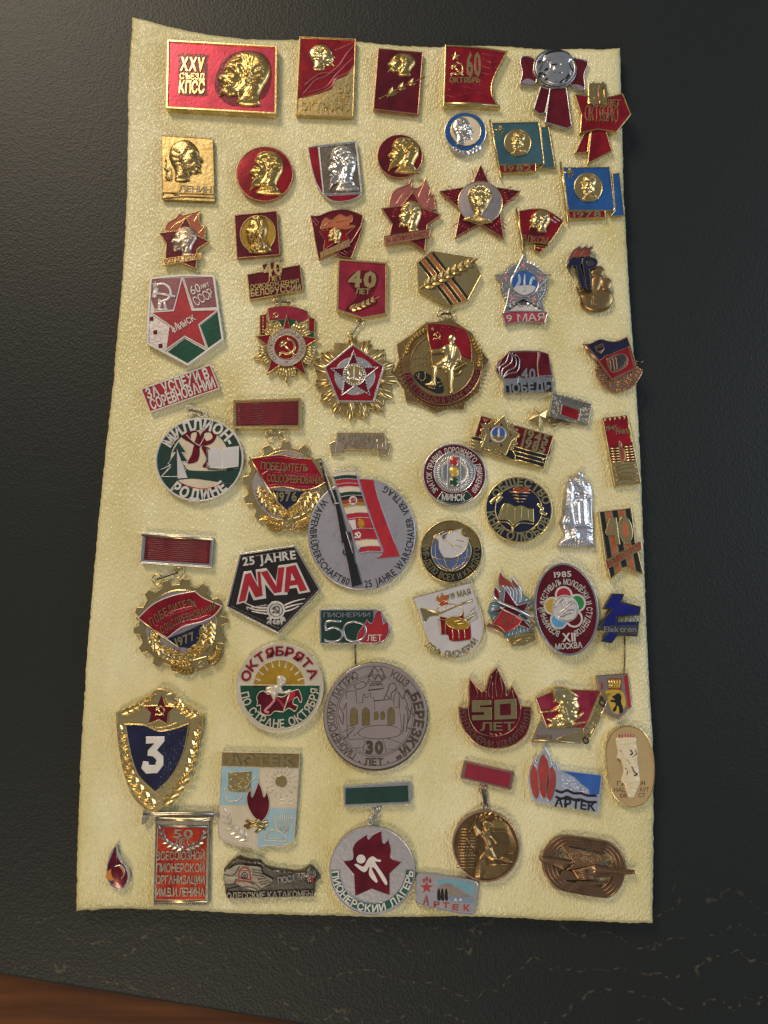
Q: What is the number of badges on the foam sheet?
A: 62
